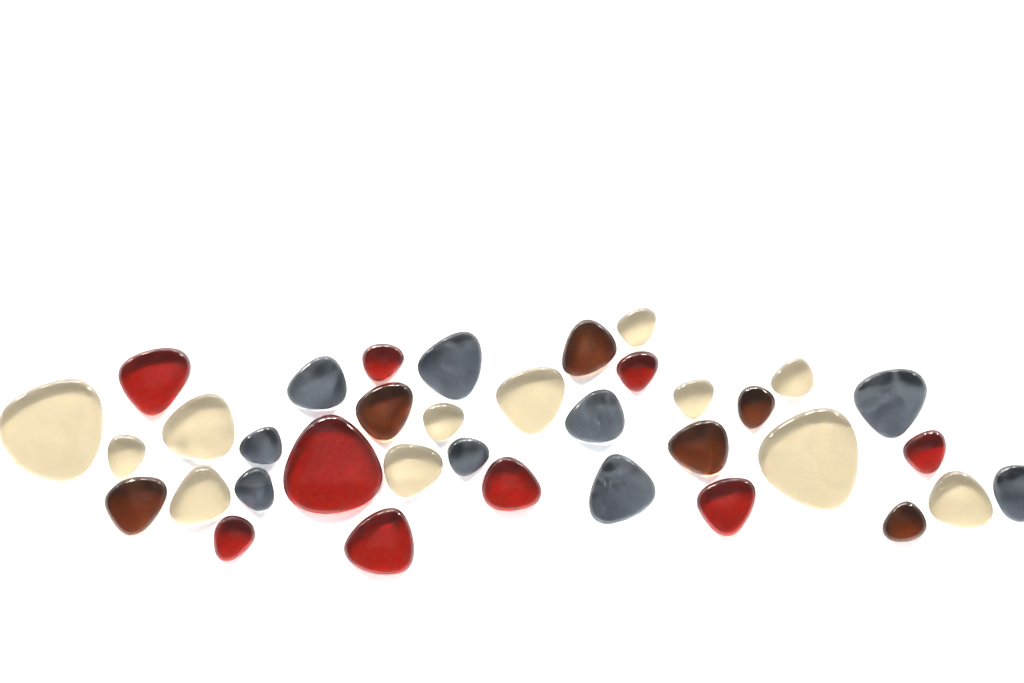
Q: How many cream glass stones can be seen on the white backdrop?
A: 12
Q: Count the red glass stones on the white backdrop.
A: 9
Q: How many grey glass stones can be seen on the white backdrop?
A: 9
